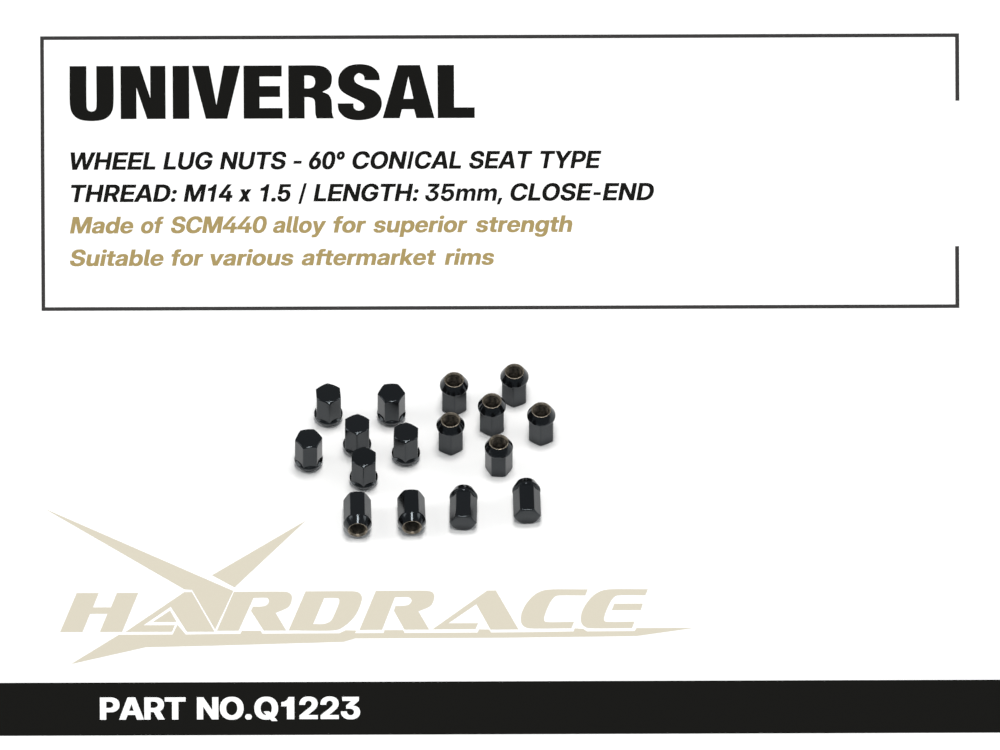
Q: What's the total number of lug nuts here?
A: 16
